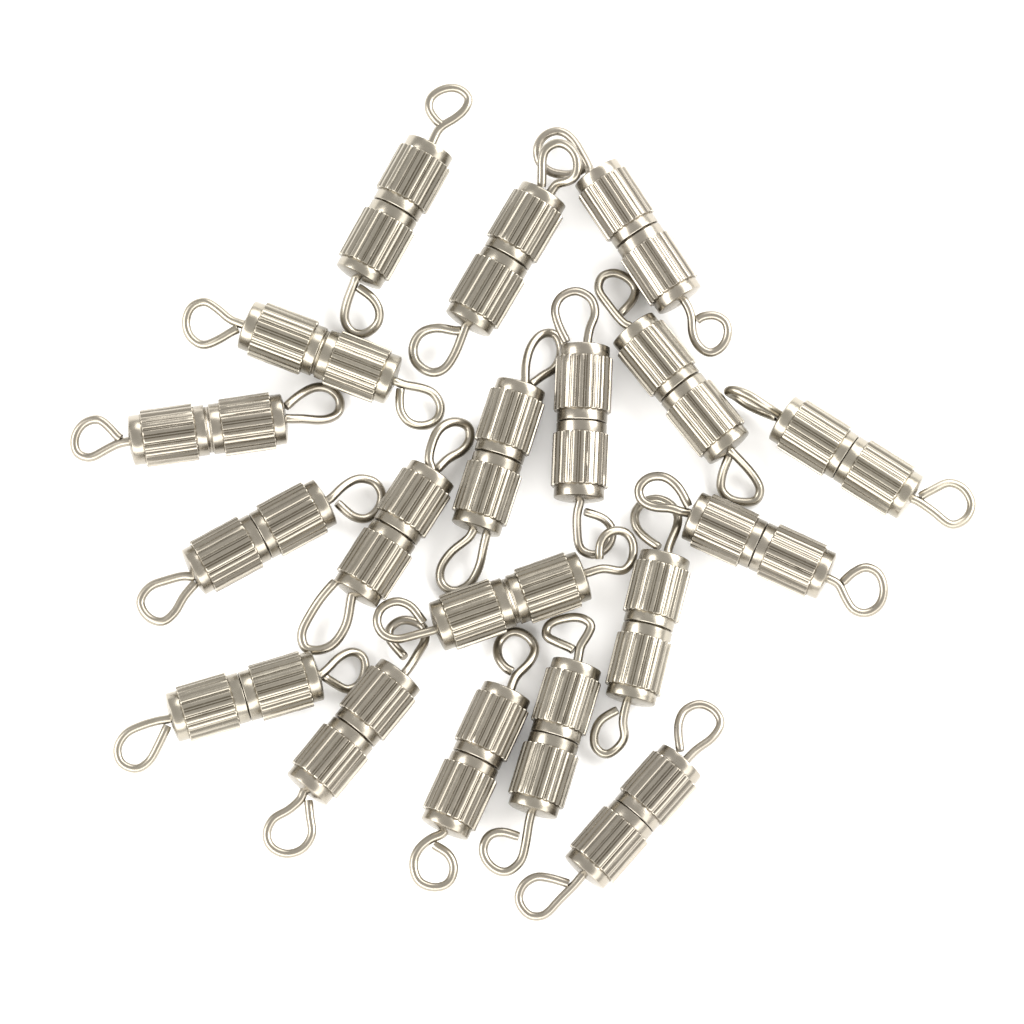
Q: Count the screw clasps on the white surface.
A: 19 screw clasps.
